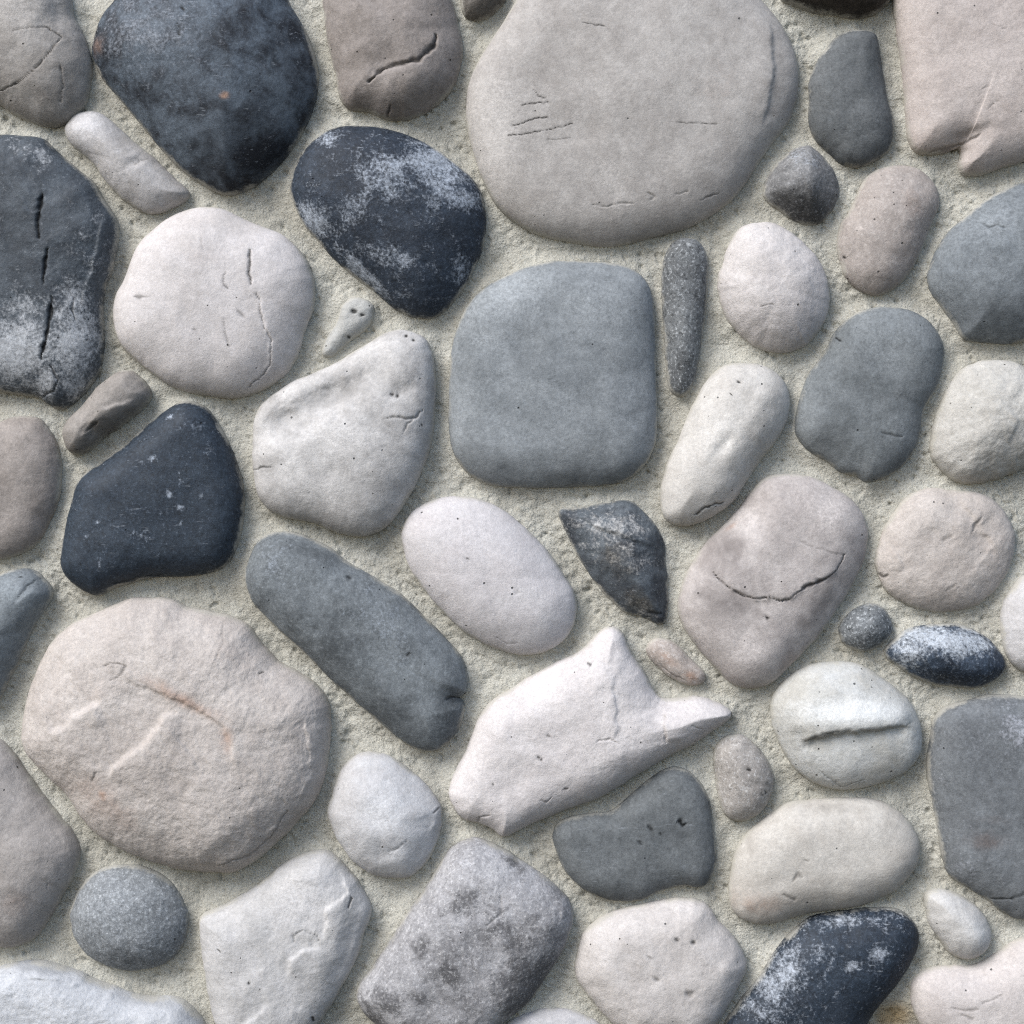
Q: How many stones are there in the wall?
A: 54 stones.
